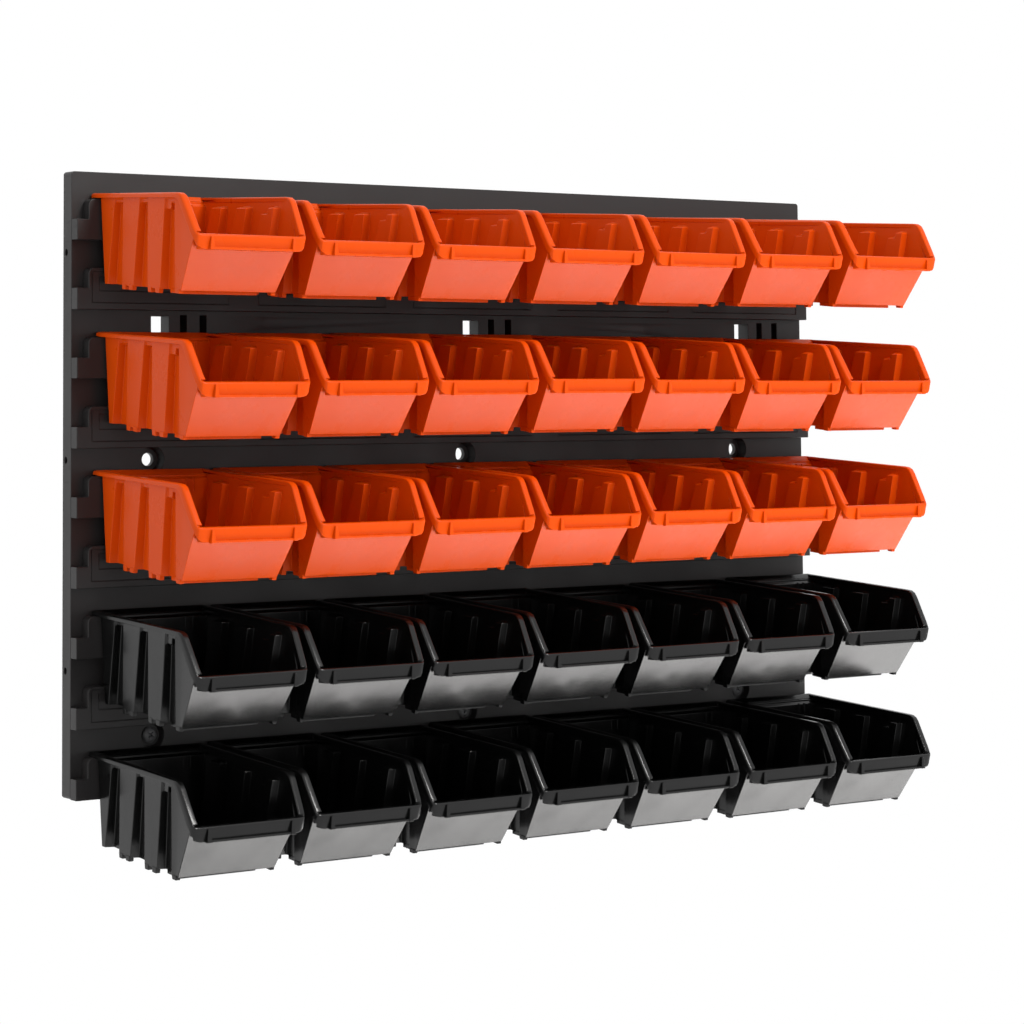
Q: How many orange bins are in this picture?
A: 21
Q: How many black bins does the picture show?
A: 14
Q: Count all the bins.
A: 35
